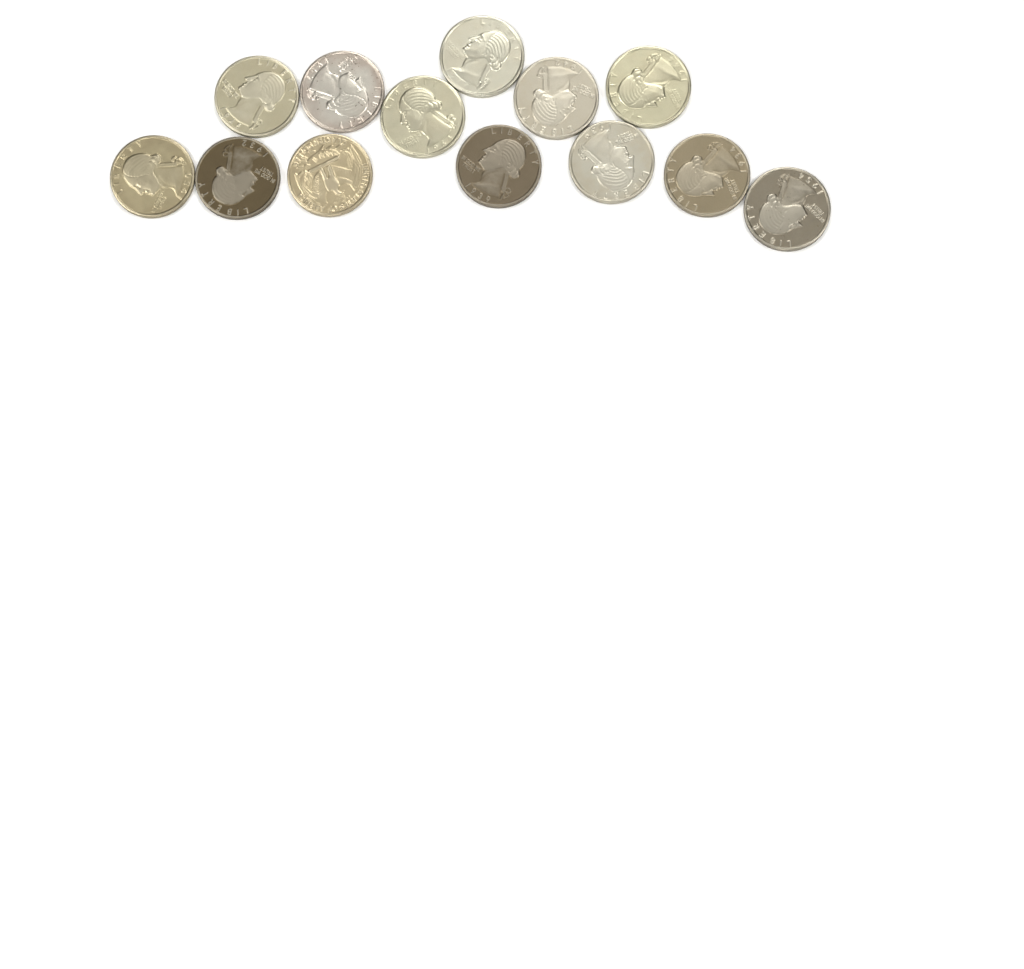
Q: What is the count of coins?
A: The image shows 13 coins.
